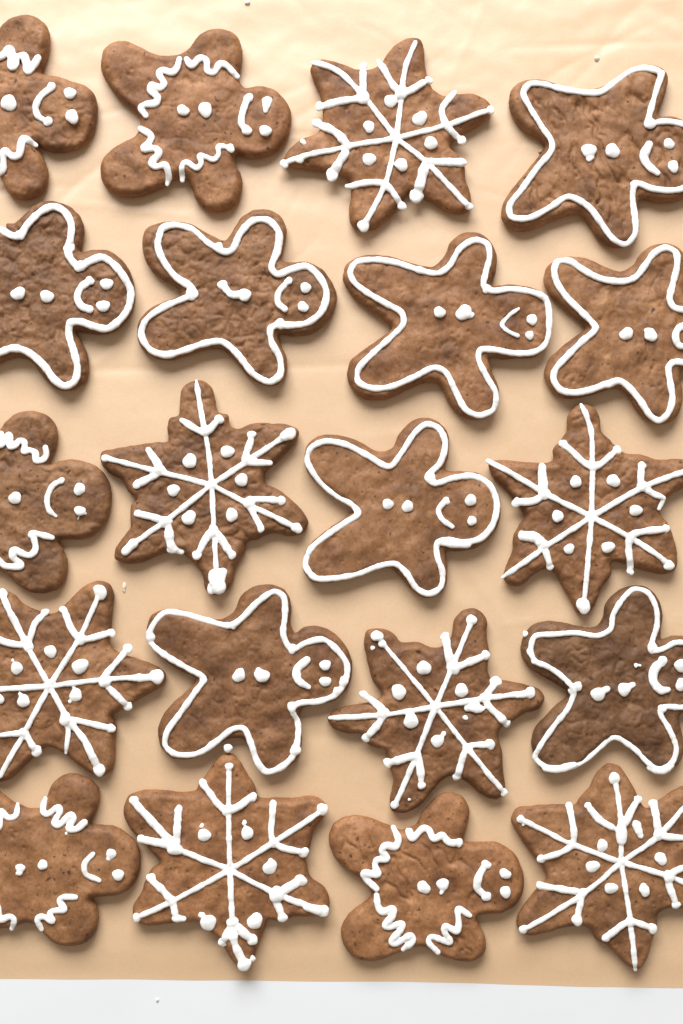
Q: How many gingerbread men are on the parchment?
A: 13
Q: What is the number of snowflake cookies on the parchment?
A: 7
